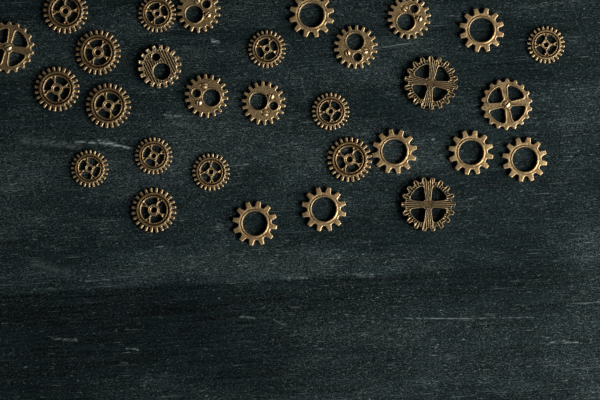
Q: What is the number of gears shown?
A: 30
